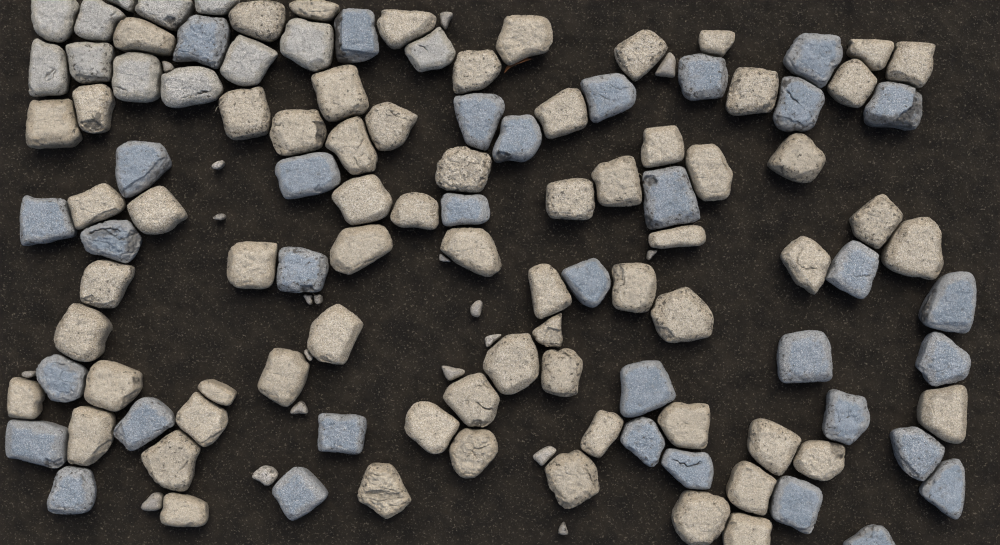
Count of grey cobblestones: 12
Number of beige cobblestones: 67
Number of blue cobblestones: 35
